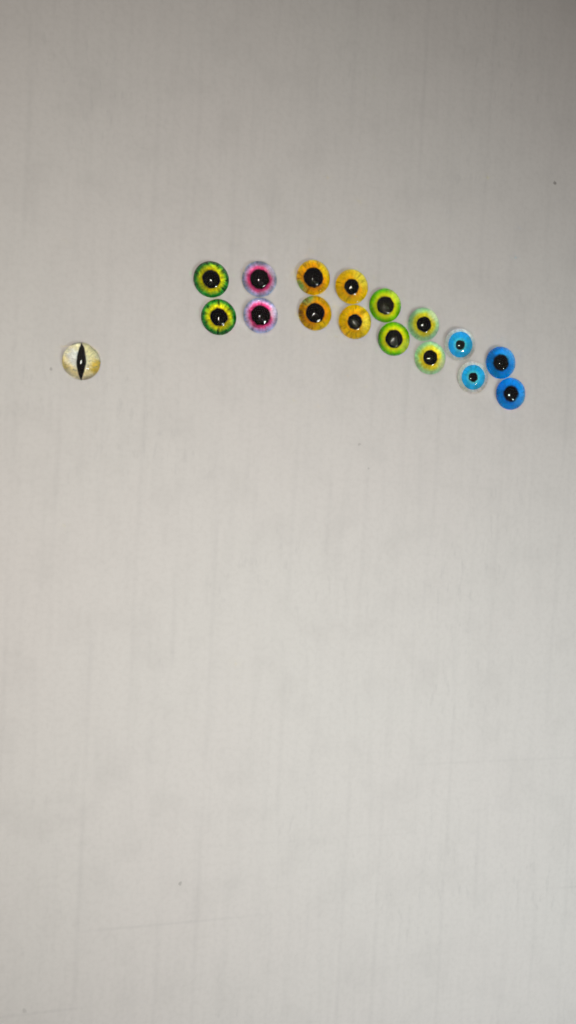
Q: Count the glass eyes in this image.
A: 17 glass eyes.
